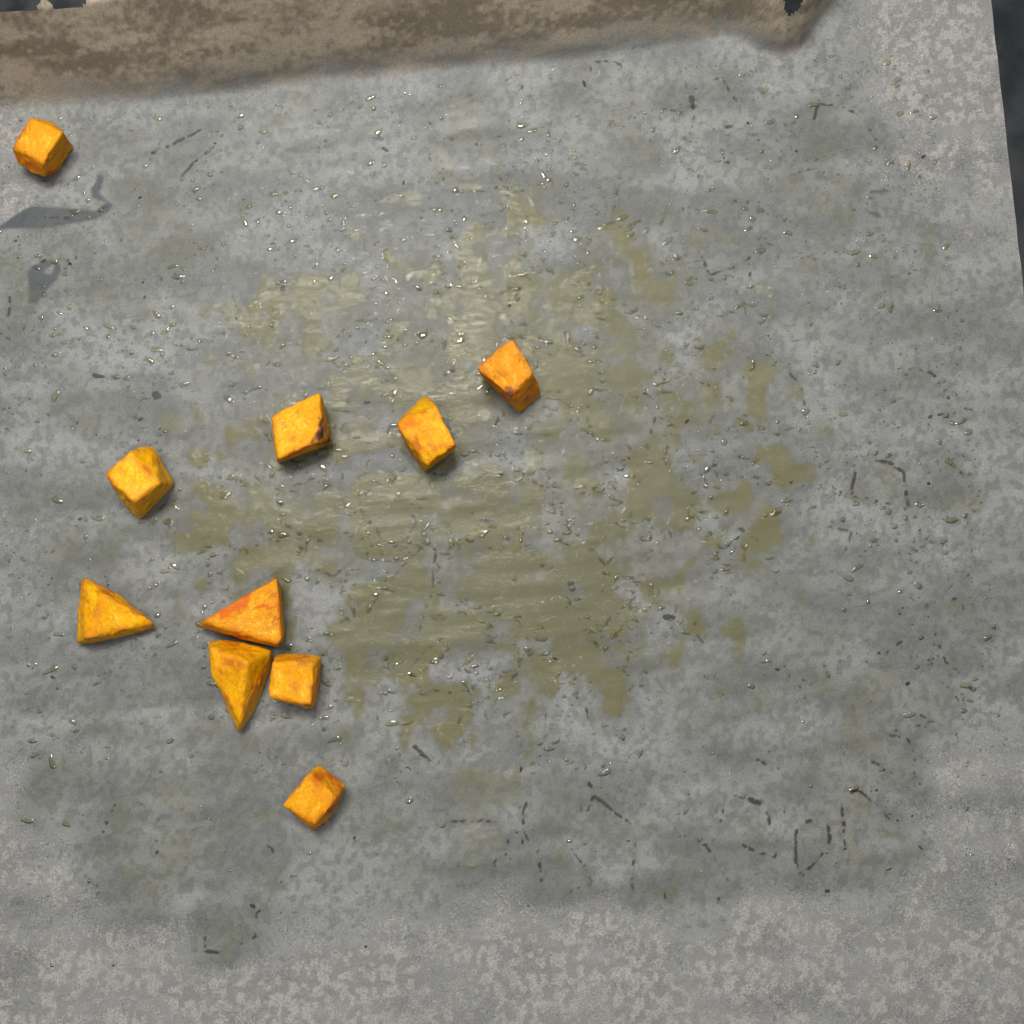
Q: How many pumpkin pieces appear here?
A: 10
